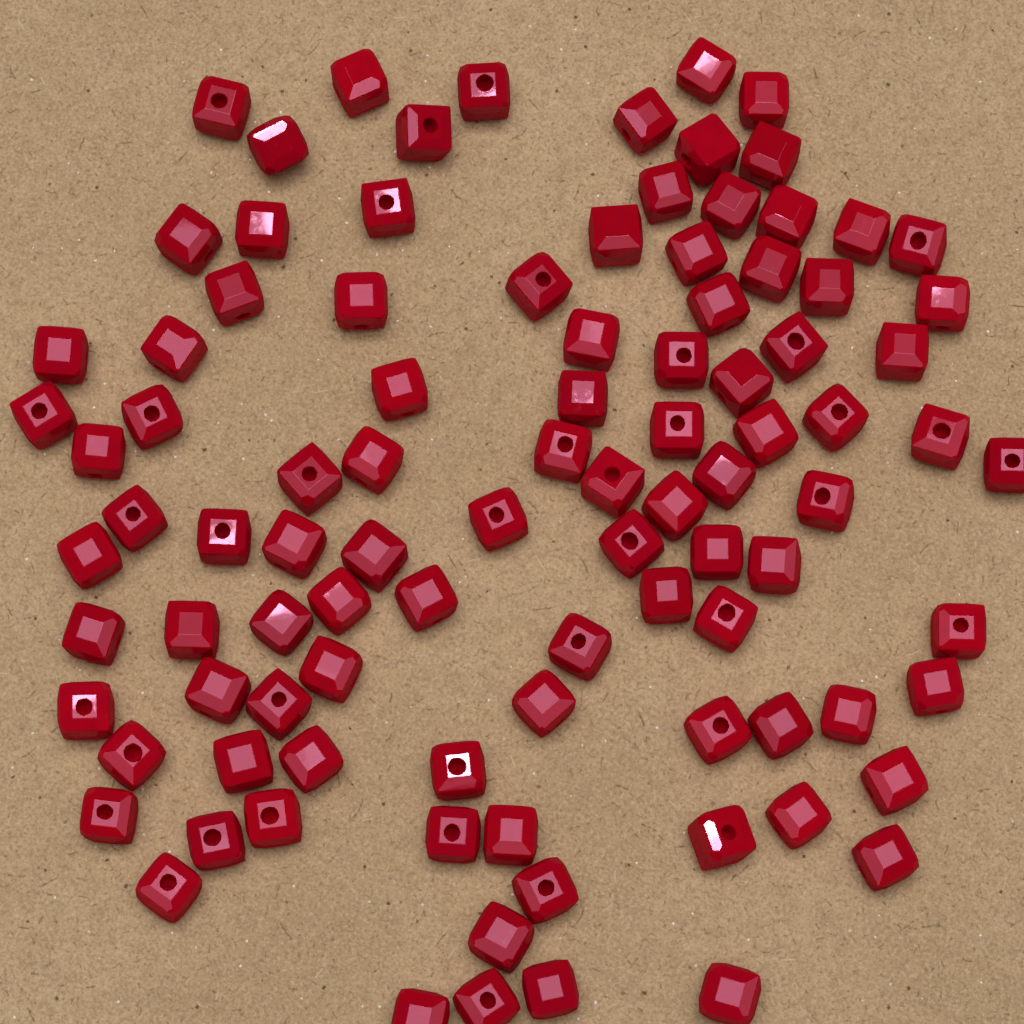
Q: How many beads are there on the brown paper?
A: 98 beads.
